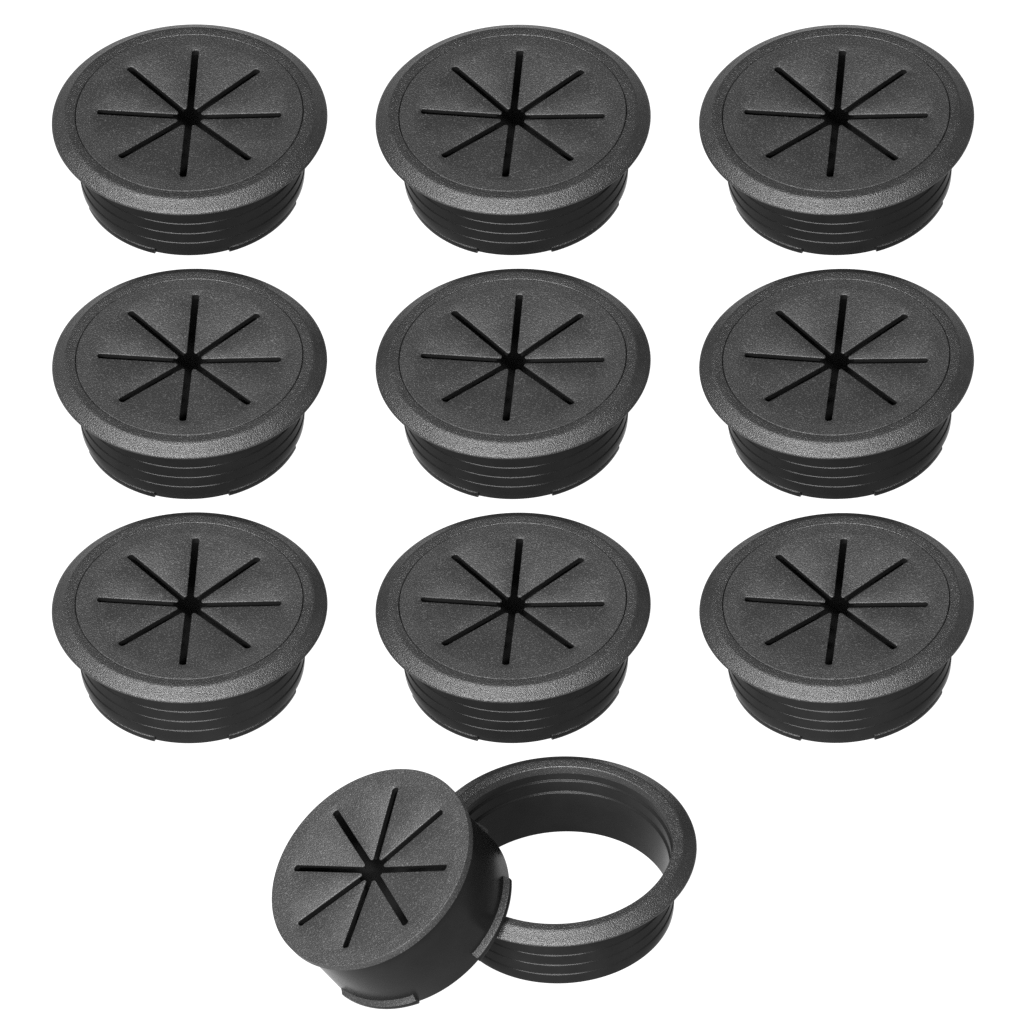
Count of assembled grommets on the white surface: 9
